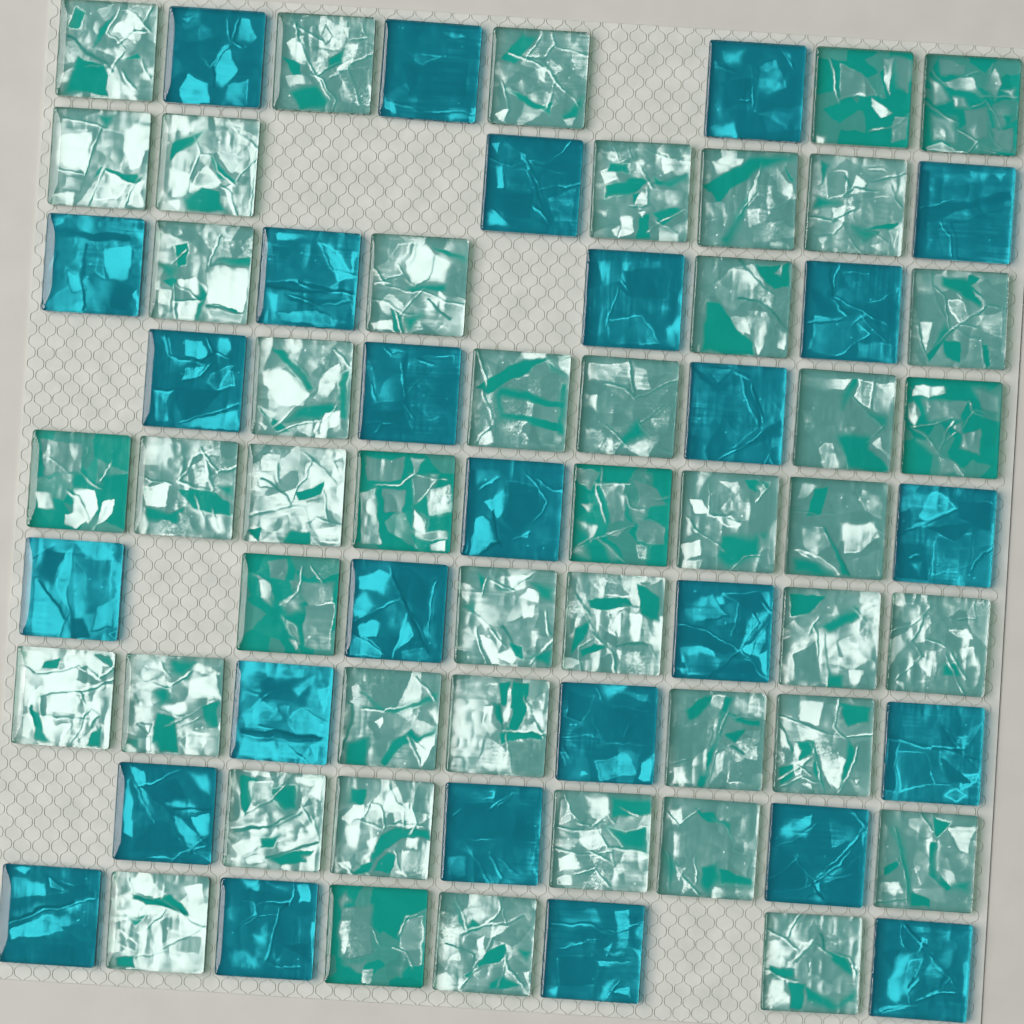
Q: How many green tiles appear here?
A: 46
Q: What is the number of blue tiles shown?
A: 27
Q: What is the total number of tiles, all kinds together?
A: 73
